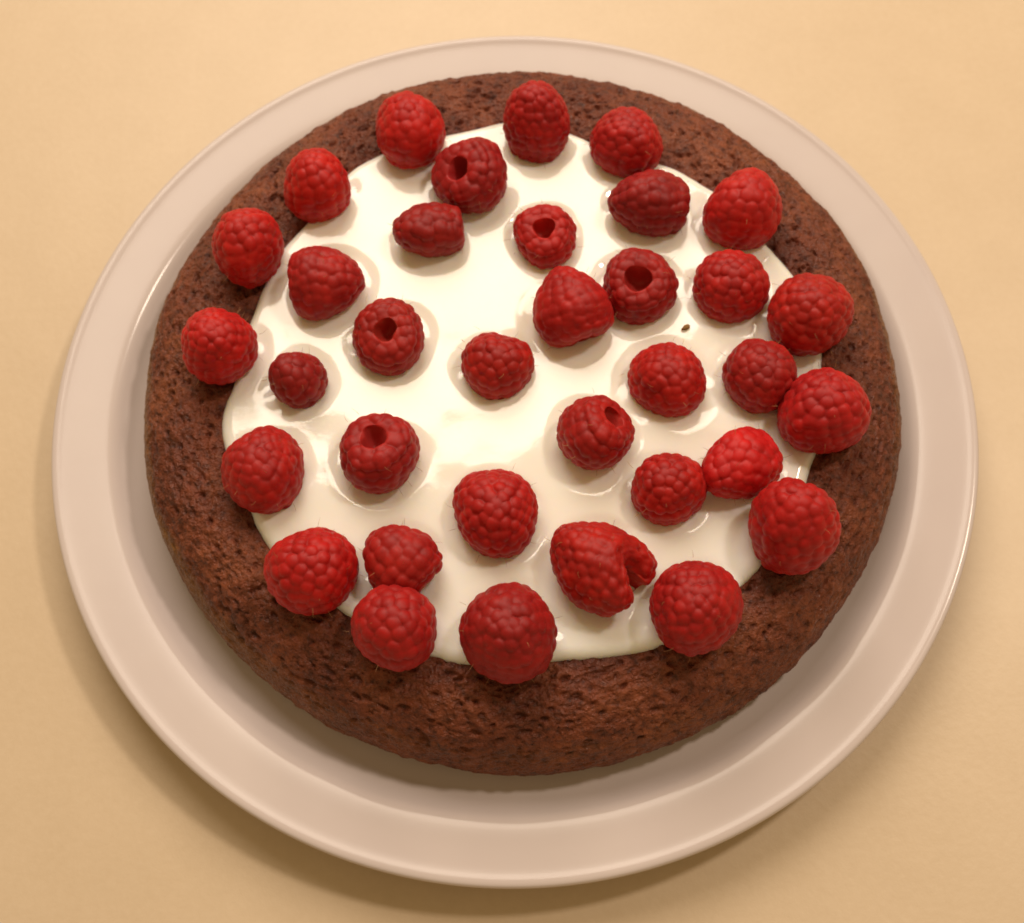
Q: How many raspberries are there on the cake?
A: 35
